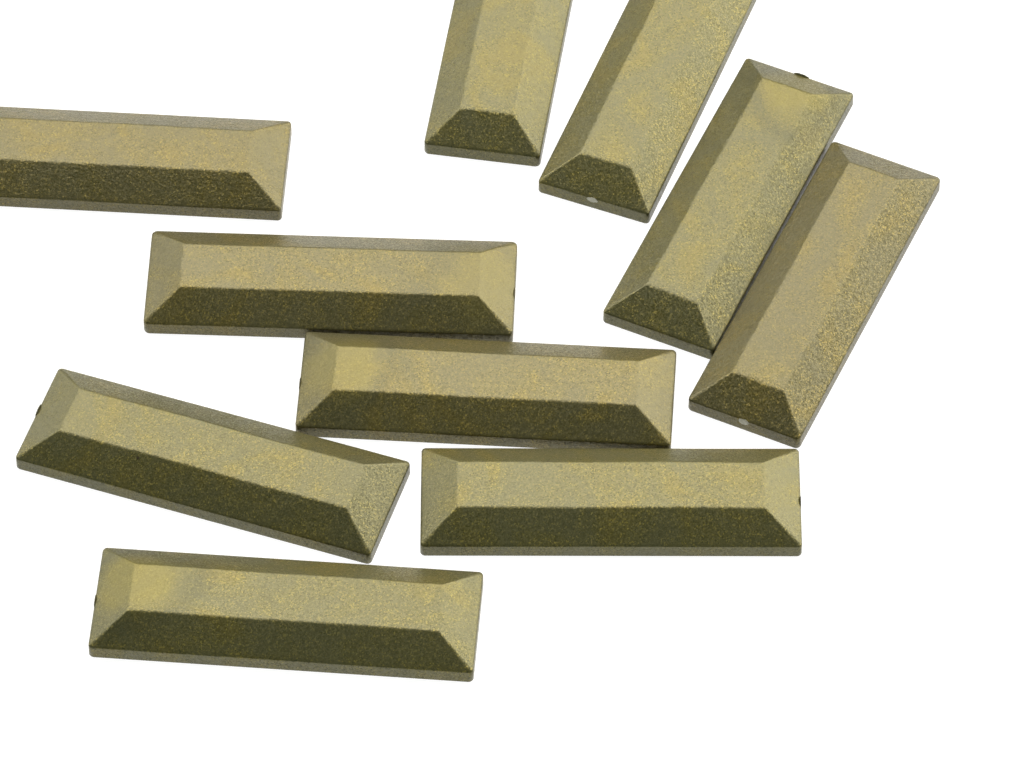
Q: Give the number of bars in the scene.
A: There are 10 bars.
